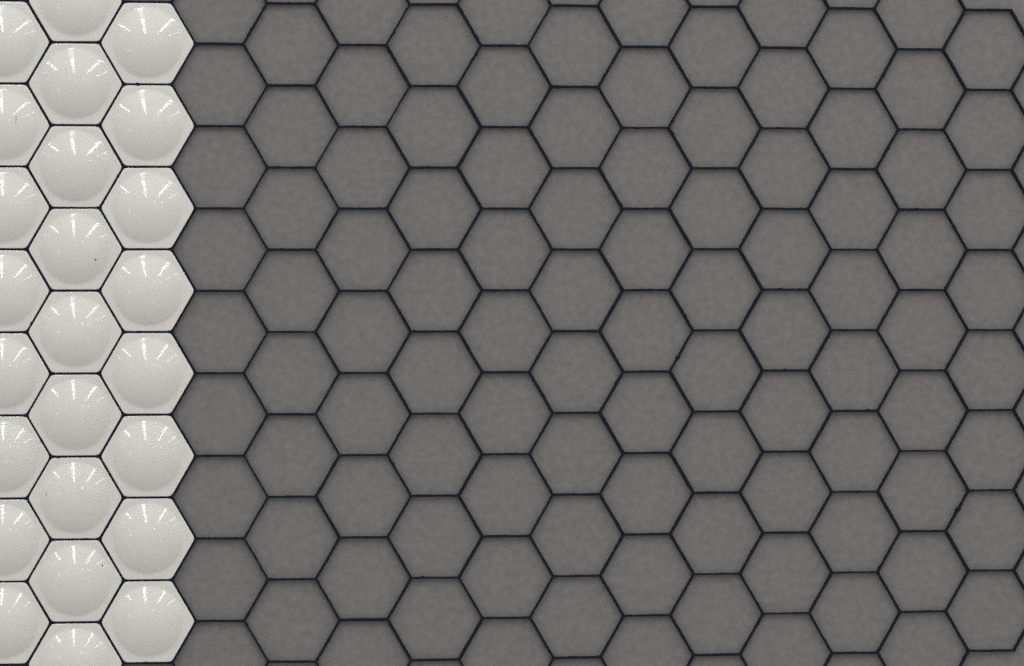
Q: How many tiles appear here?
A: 25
